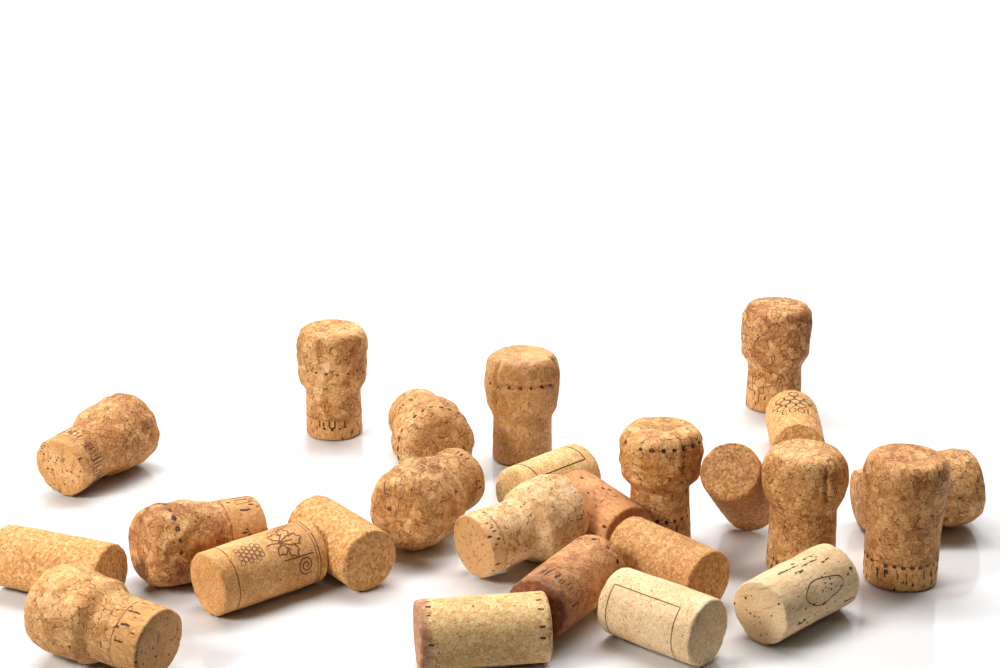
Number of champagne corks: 13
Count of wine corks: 12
